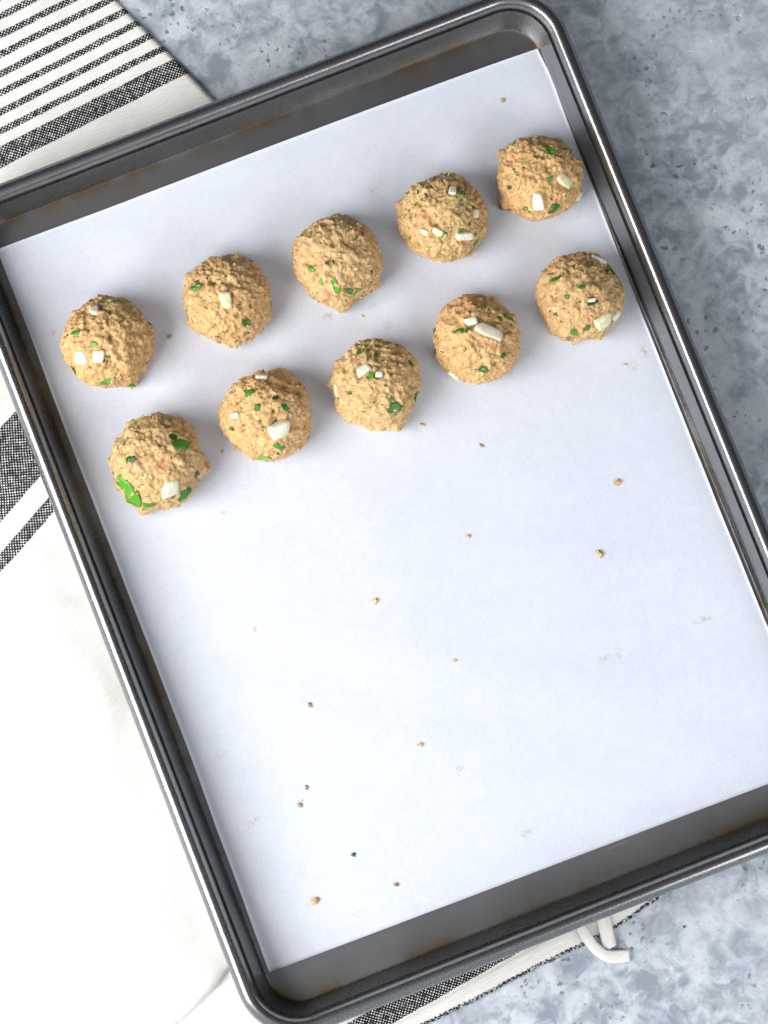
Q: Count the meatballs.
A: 10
